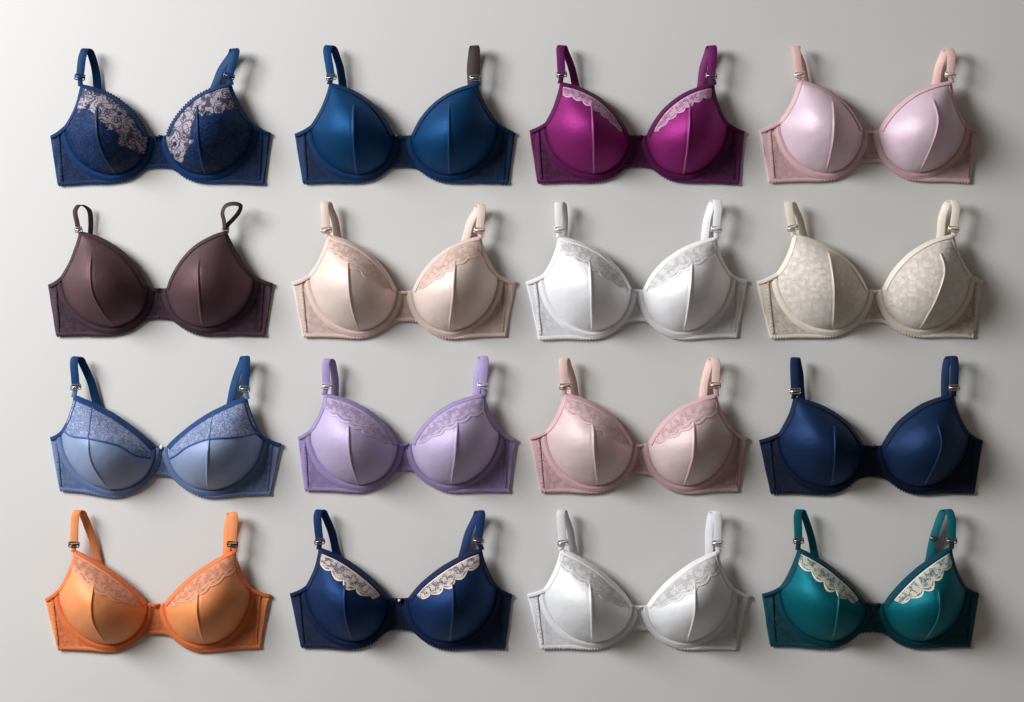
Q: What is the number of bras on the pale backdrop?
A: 16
